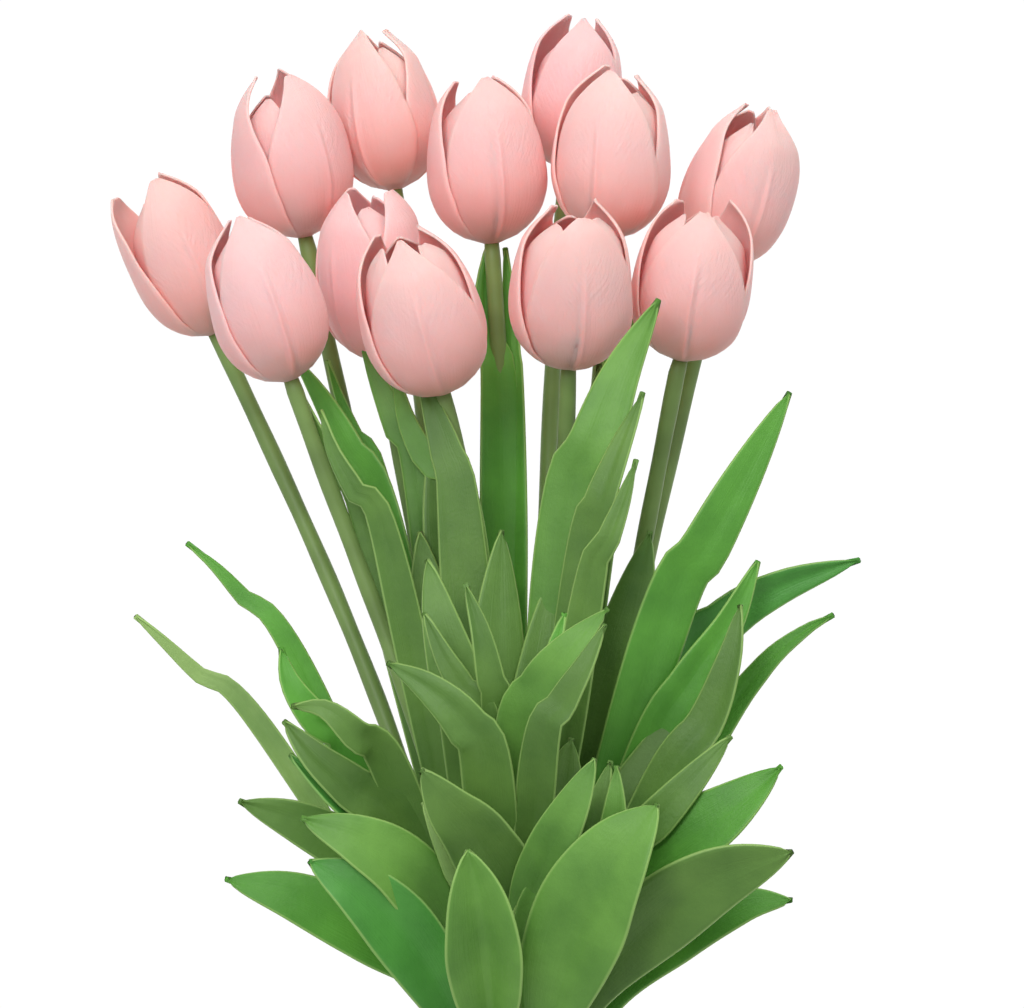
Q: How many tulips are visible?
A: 12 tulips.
